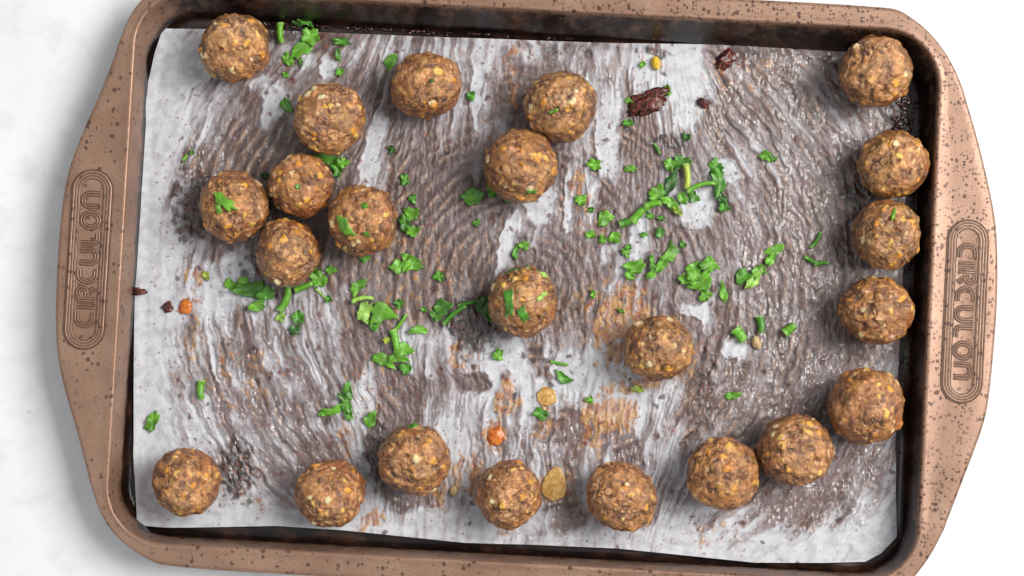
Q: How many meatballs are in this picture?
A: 23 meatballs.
